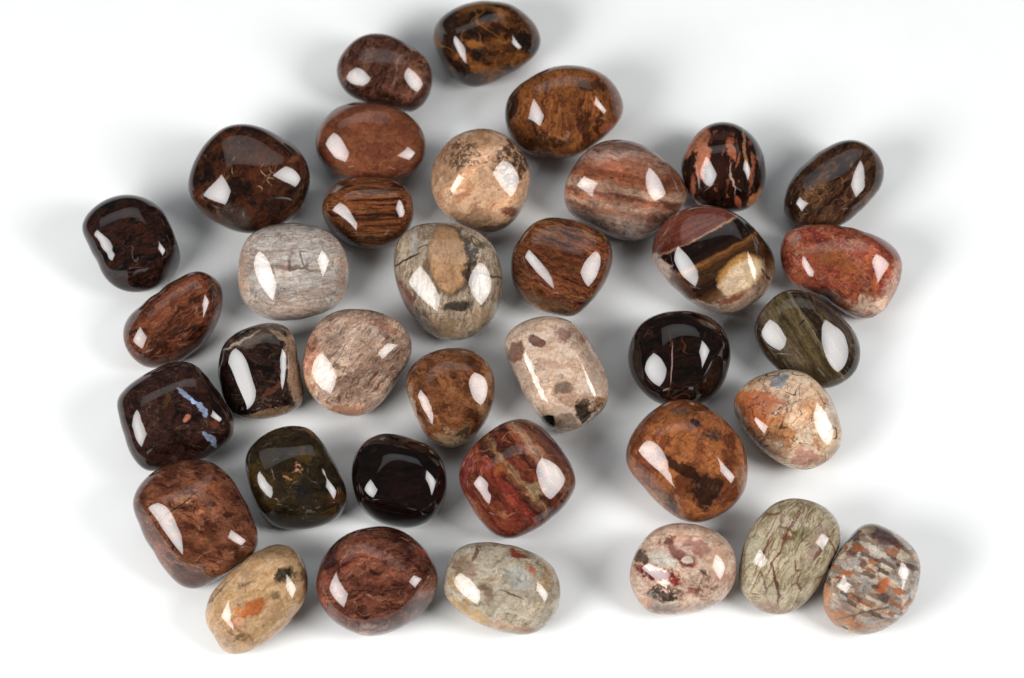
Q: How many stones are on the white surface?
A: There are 36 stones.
